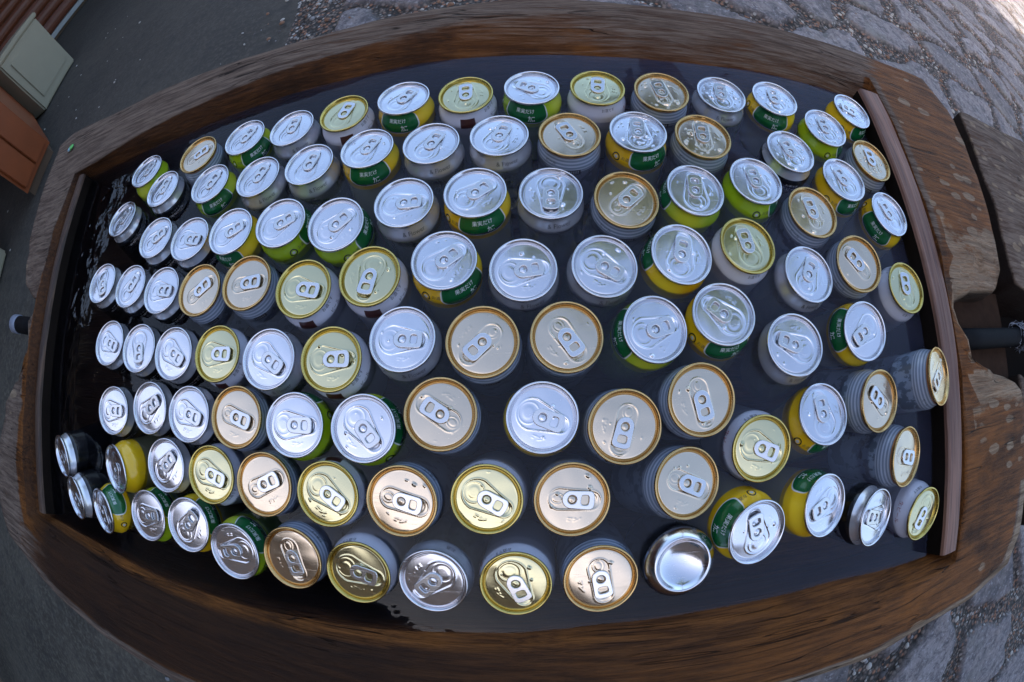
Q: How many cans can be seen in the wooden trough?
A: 109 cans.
